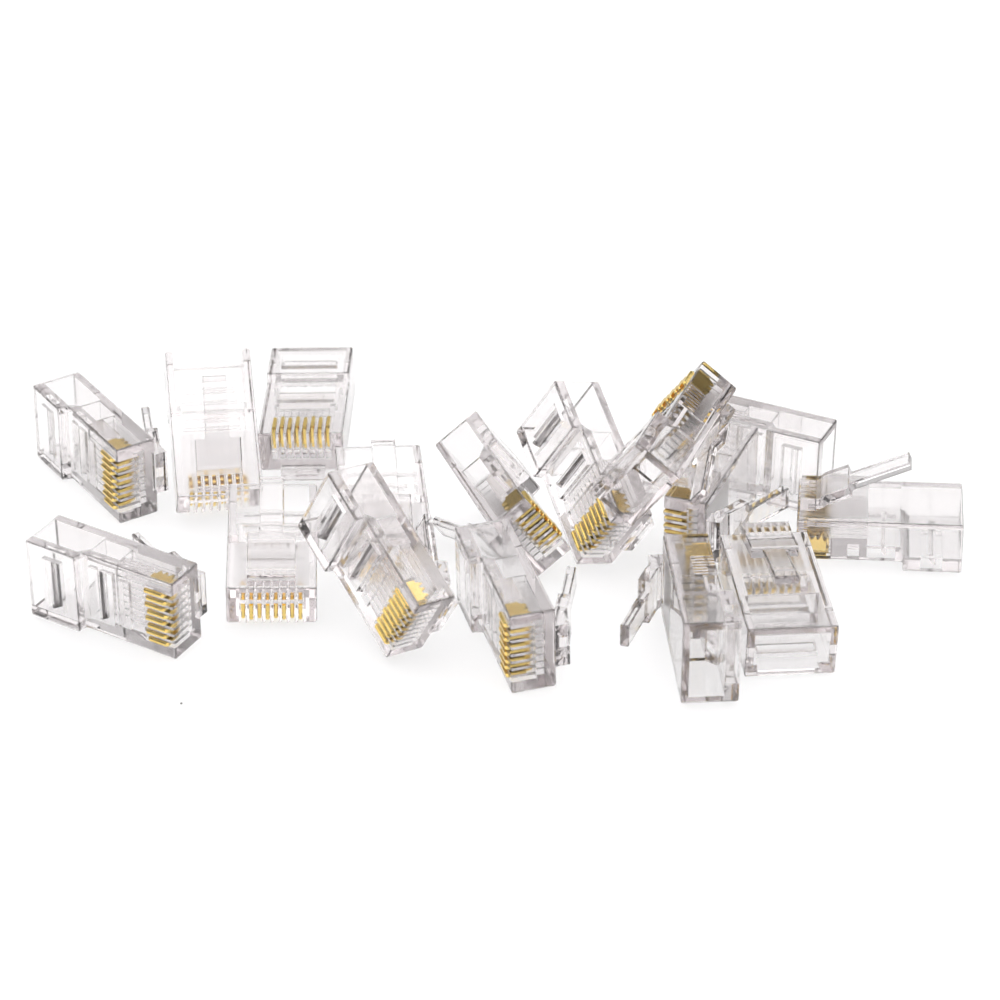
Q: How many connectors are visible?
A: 16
